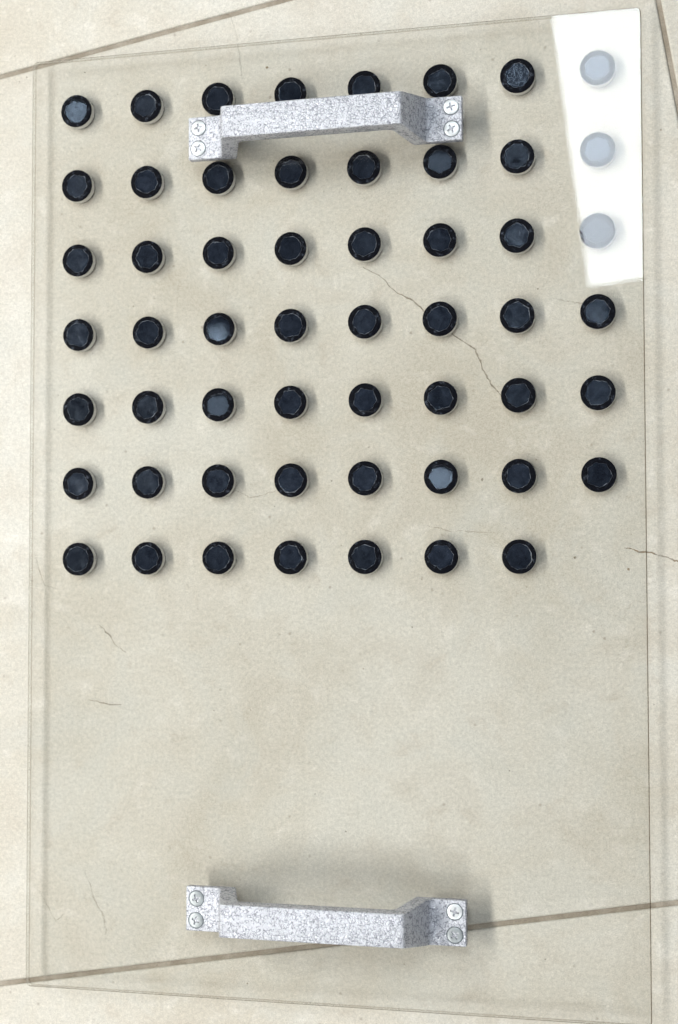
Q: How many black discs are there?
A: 55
